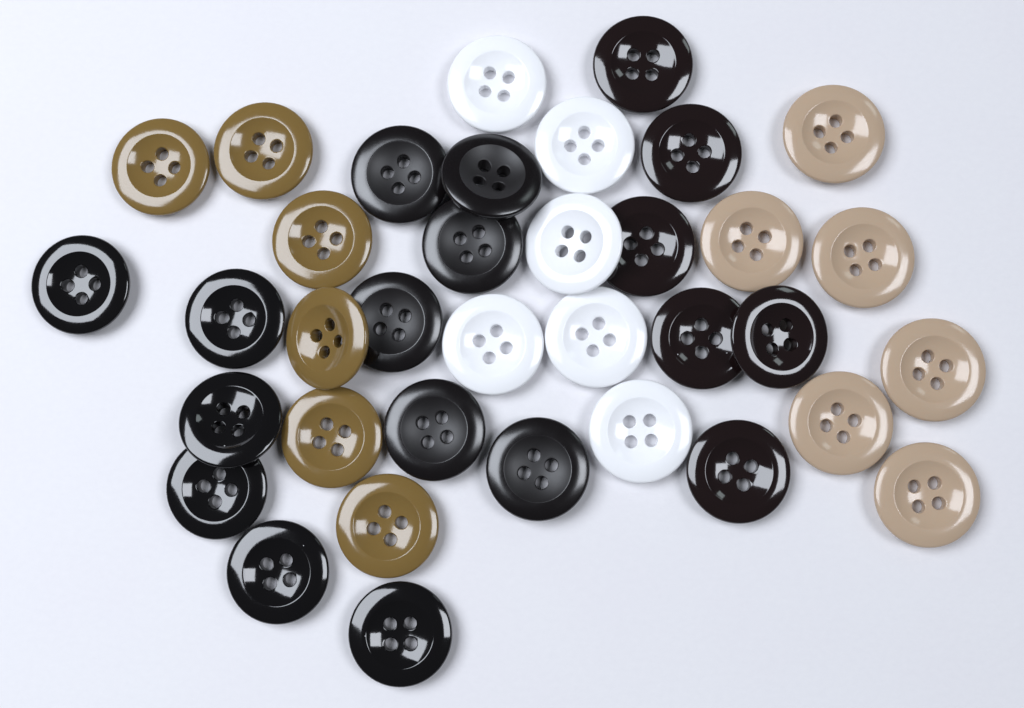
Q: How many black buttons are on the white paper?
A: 18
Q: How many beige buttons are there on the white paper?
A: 6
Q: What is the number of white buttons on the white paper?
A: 6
